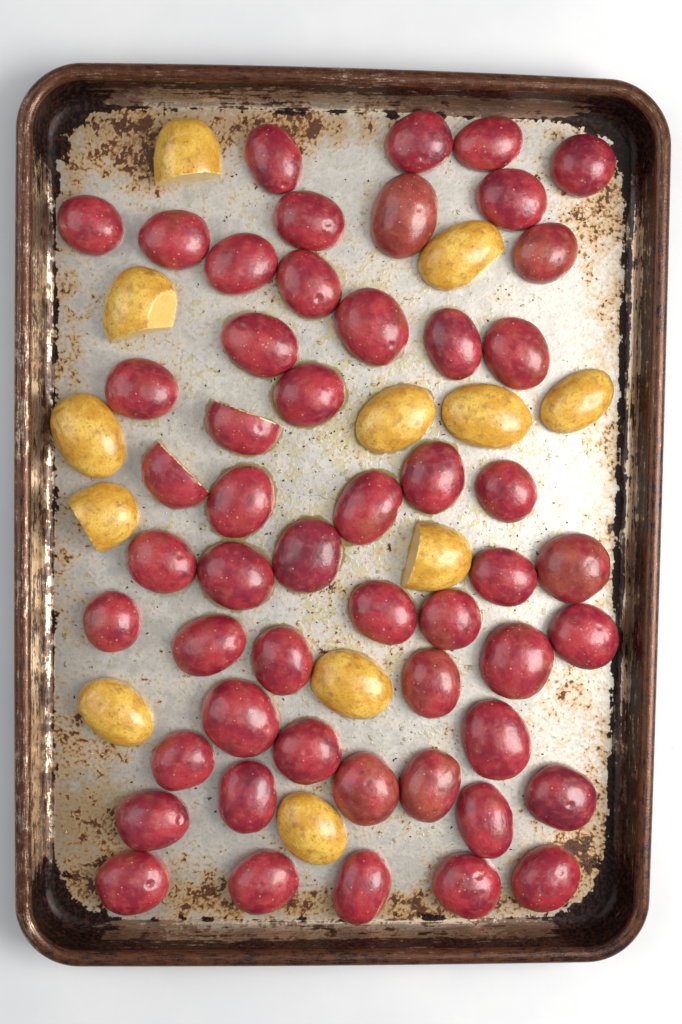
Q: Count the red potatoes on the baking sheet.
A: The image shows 52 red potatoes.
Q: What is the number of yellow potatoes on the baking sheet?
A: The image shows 12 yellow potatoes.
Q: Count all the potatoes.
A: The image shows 64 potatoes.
